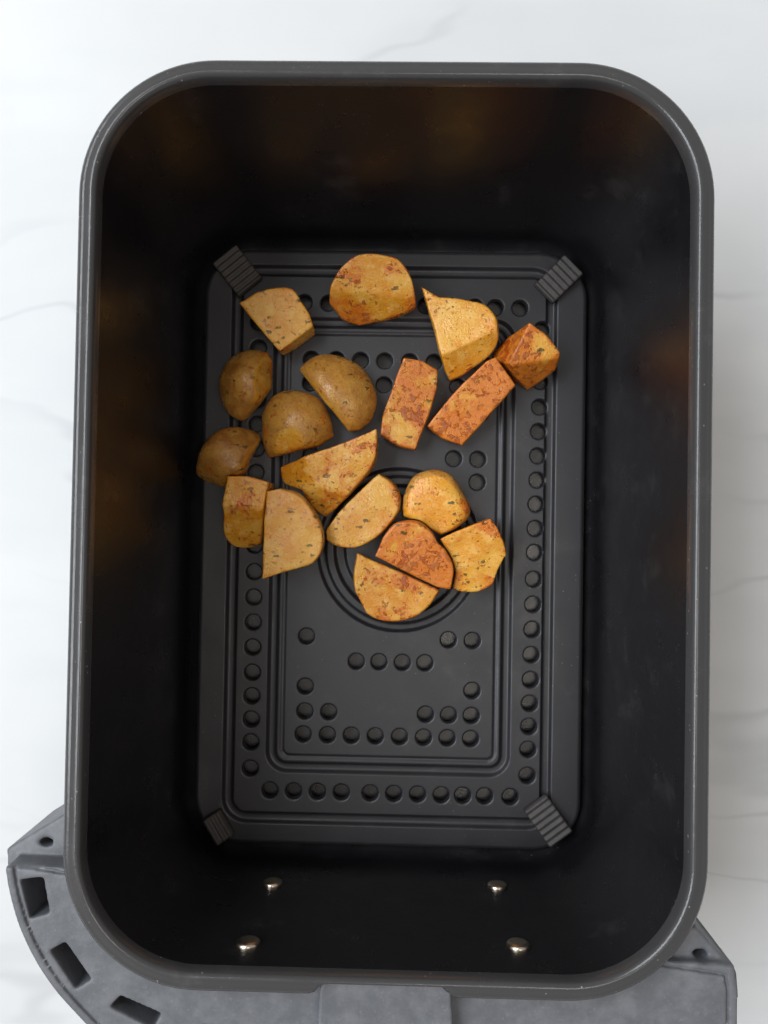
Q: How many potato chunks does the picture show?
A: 18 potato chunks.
